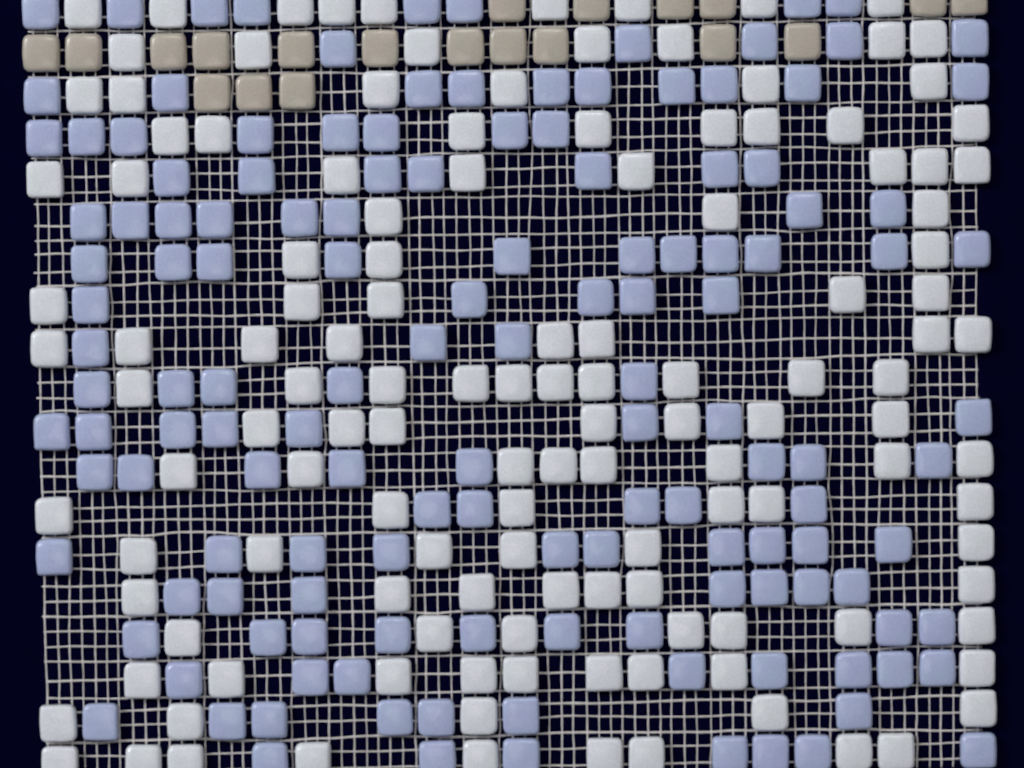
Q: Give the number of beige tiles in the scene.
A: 20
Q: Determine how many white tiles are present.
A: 131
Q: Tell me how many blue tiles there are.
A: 139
